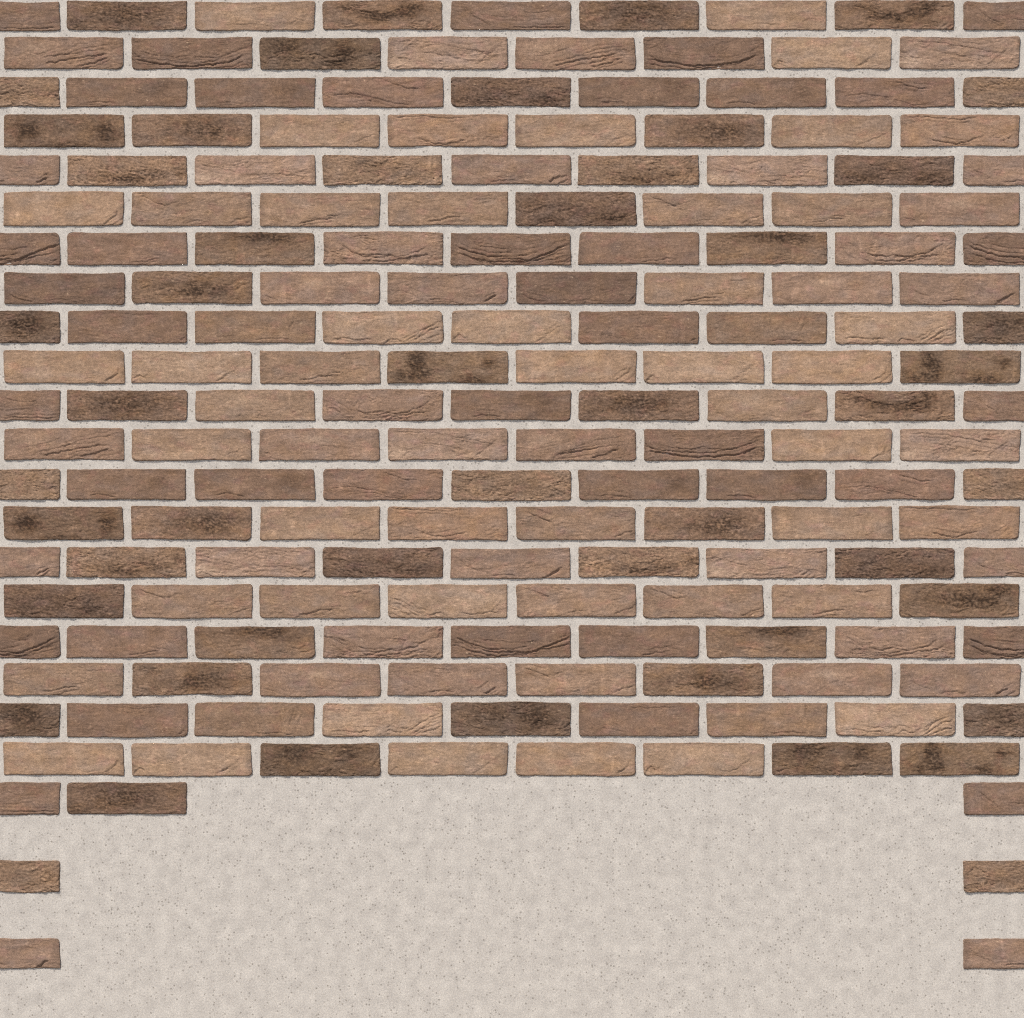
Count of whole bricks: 151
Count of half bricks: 26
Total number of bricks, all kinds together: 177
